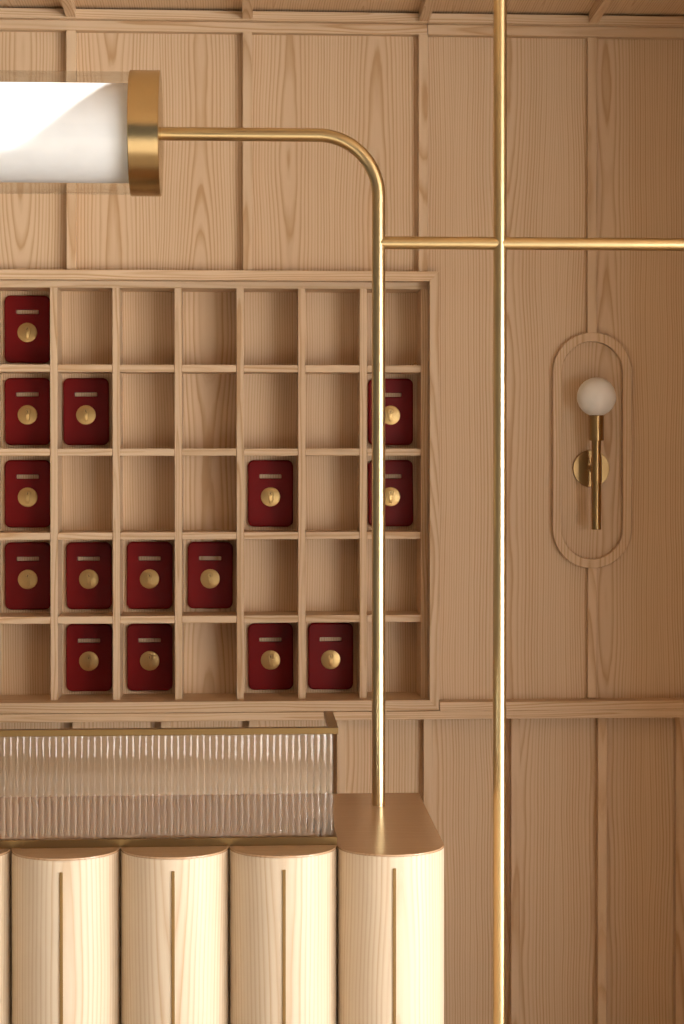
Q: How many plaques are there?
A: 15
